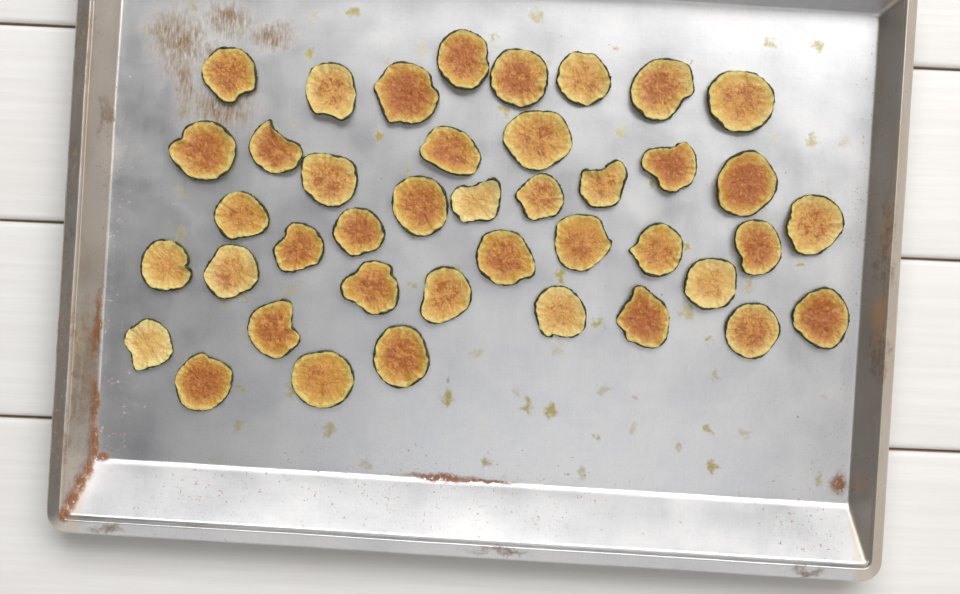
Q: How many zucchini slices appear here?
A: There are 41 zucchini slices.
